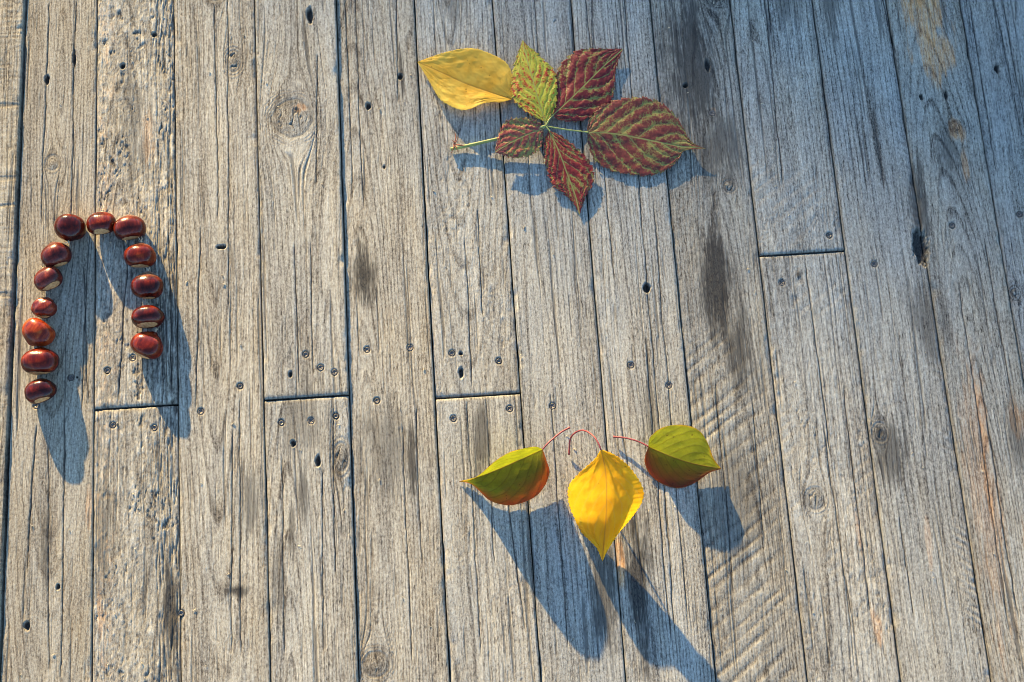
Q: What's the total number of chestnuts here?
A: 13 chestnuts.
